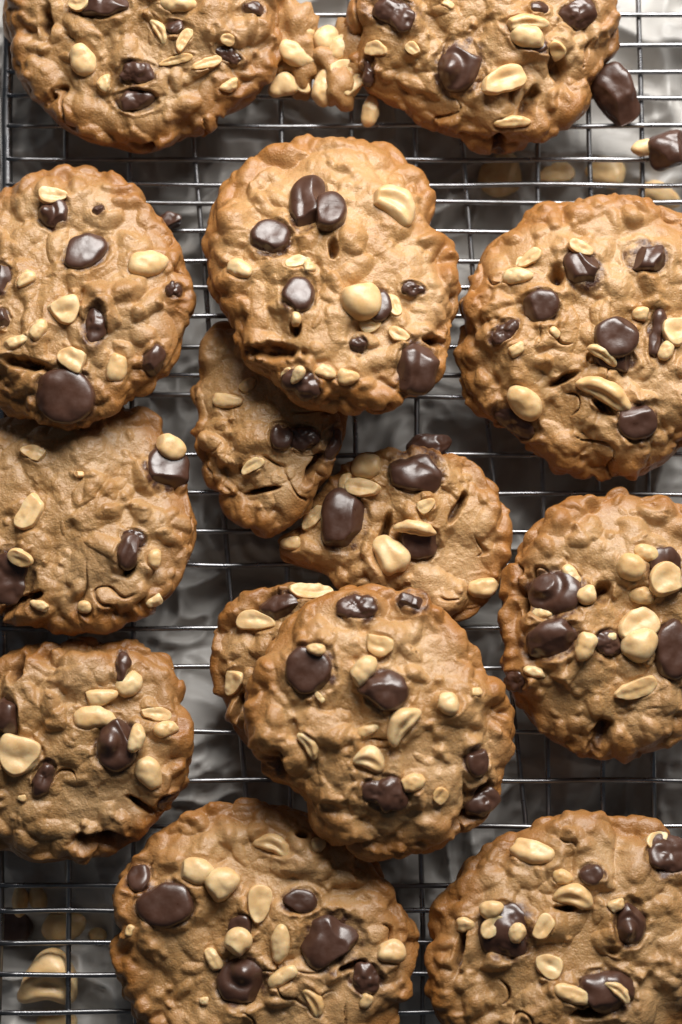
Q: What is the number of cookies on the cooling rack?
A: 14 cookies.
